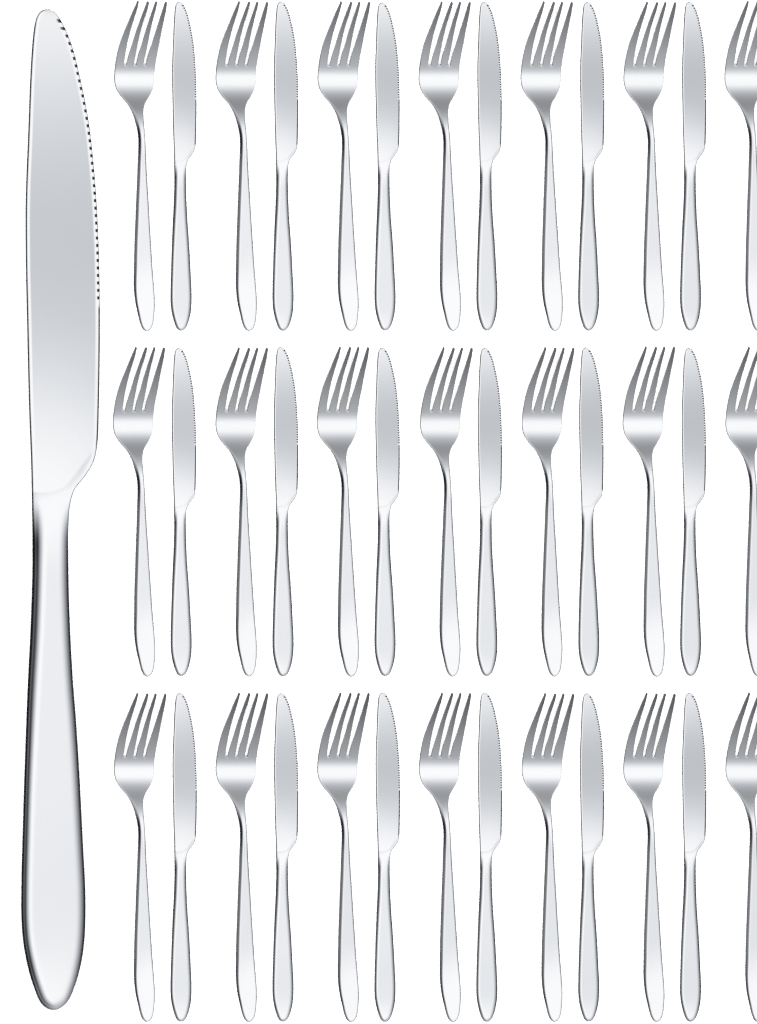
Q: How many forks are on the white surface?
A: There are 21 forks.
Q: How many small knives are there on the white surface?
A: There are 18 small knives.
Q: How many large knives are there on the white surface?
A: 1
